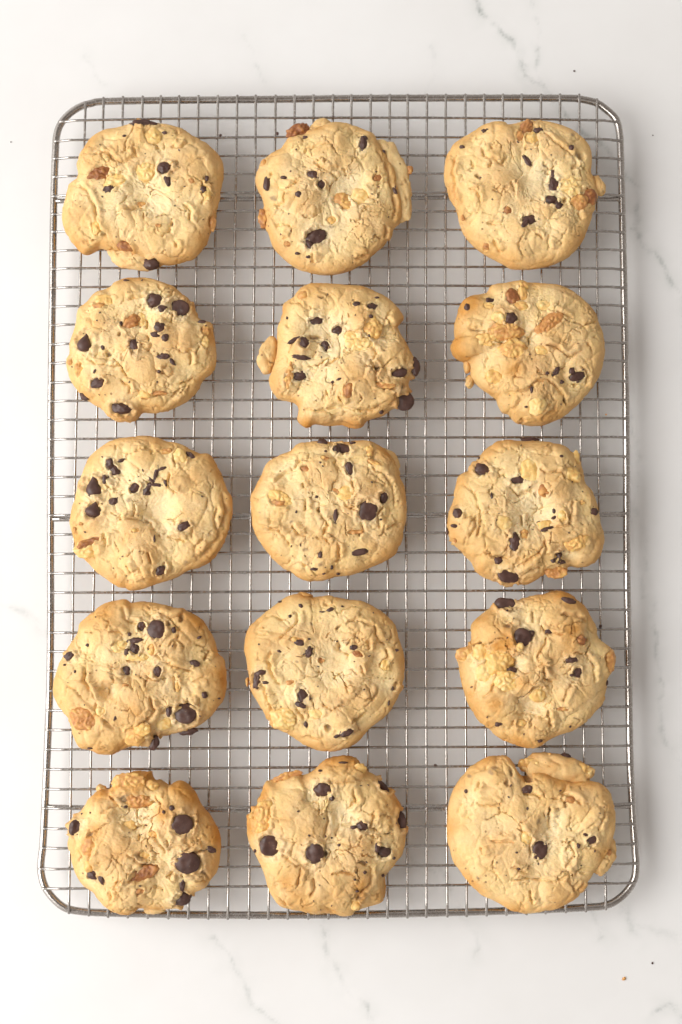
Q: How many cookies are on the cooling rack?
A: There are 15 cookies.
